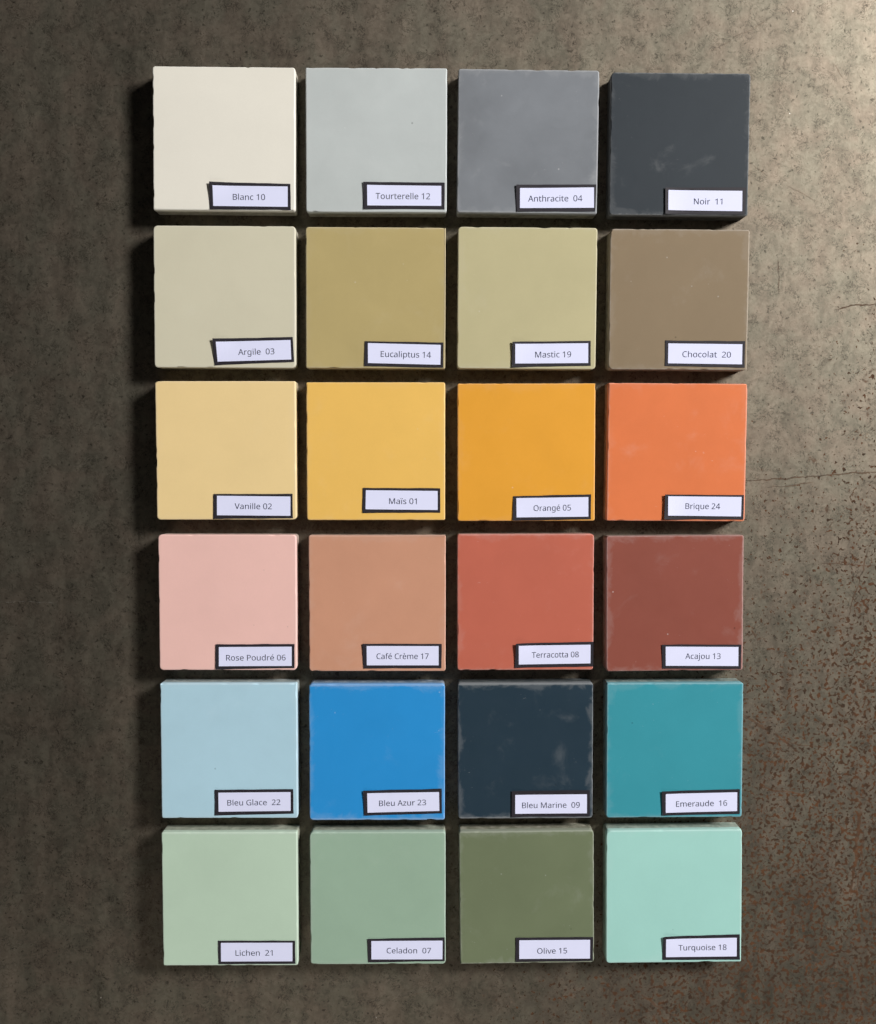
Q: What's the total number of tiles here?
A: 24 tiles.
